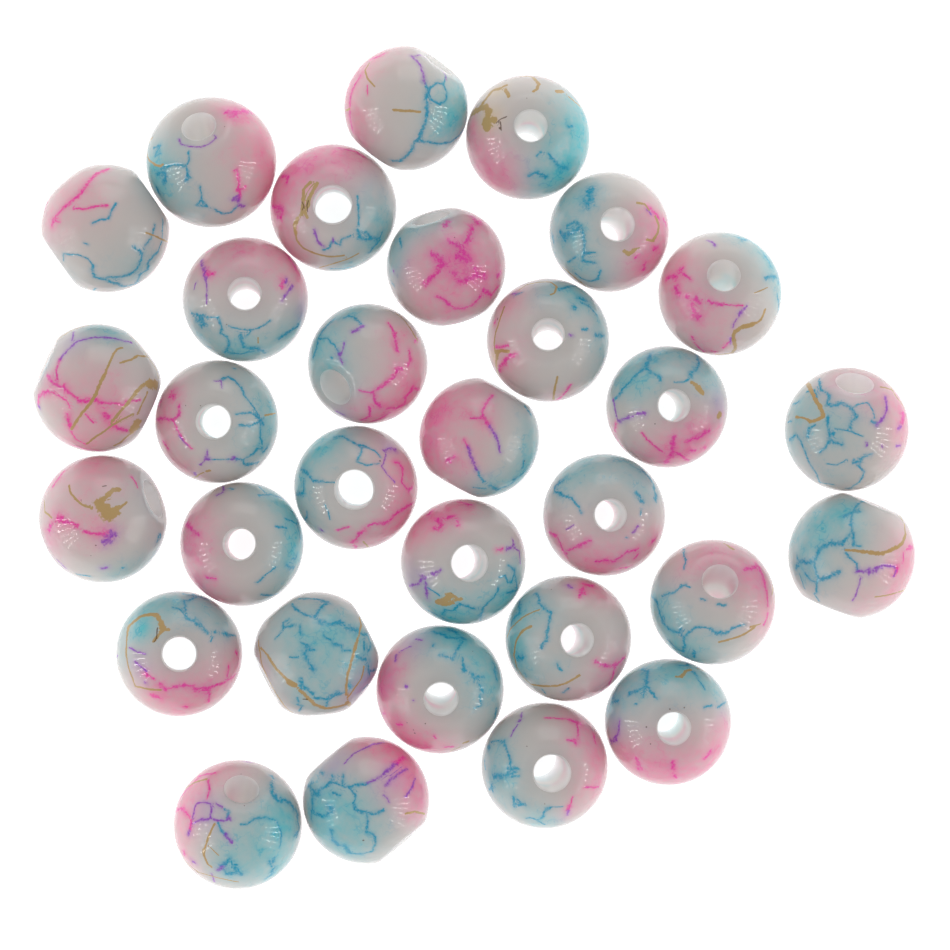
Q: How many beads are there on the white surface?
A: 31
